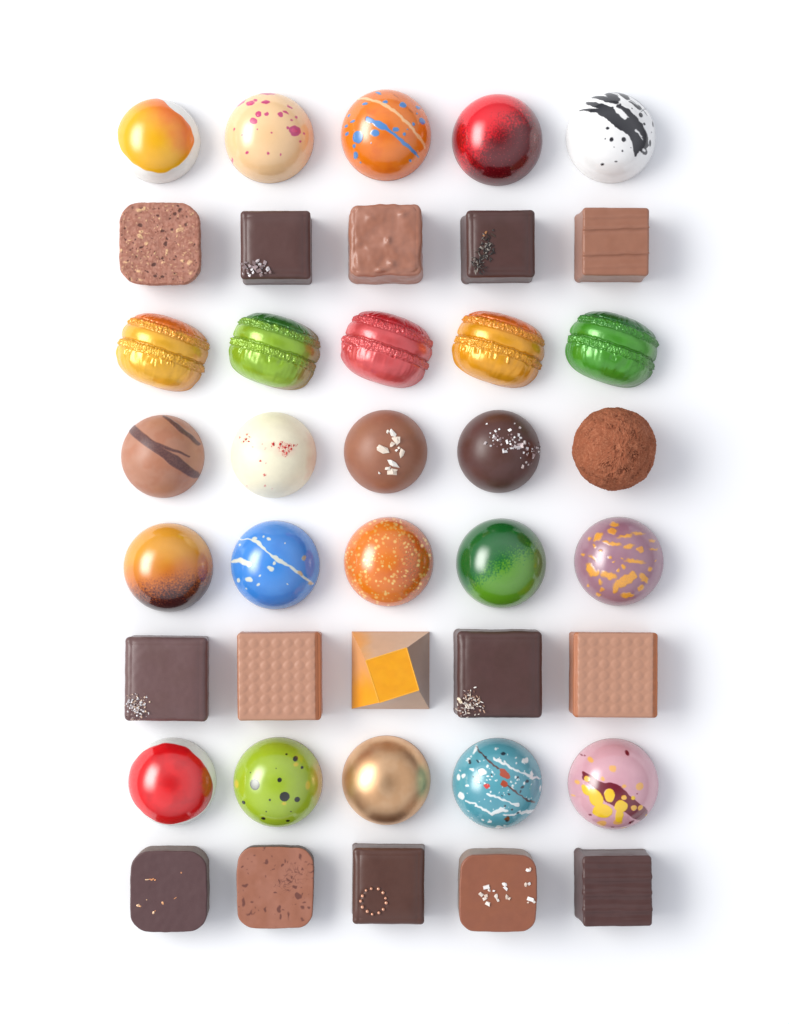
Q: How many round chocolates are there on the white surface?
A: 20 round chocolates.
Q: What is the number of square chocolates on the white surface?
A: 15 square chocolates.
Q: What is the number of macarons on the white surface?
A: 5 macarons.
